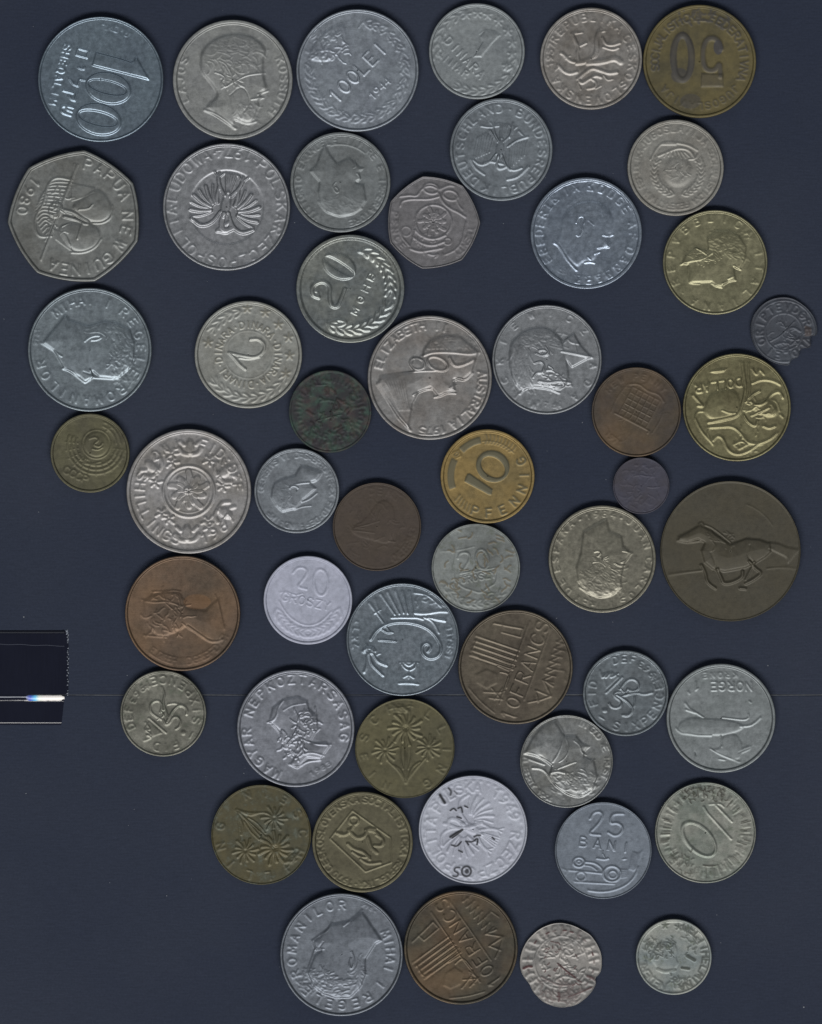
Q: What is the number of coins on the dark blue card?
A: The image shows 51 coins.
